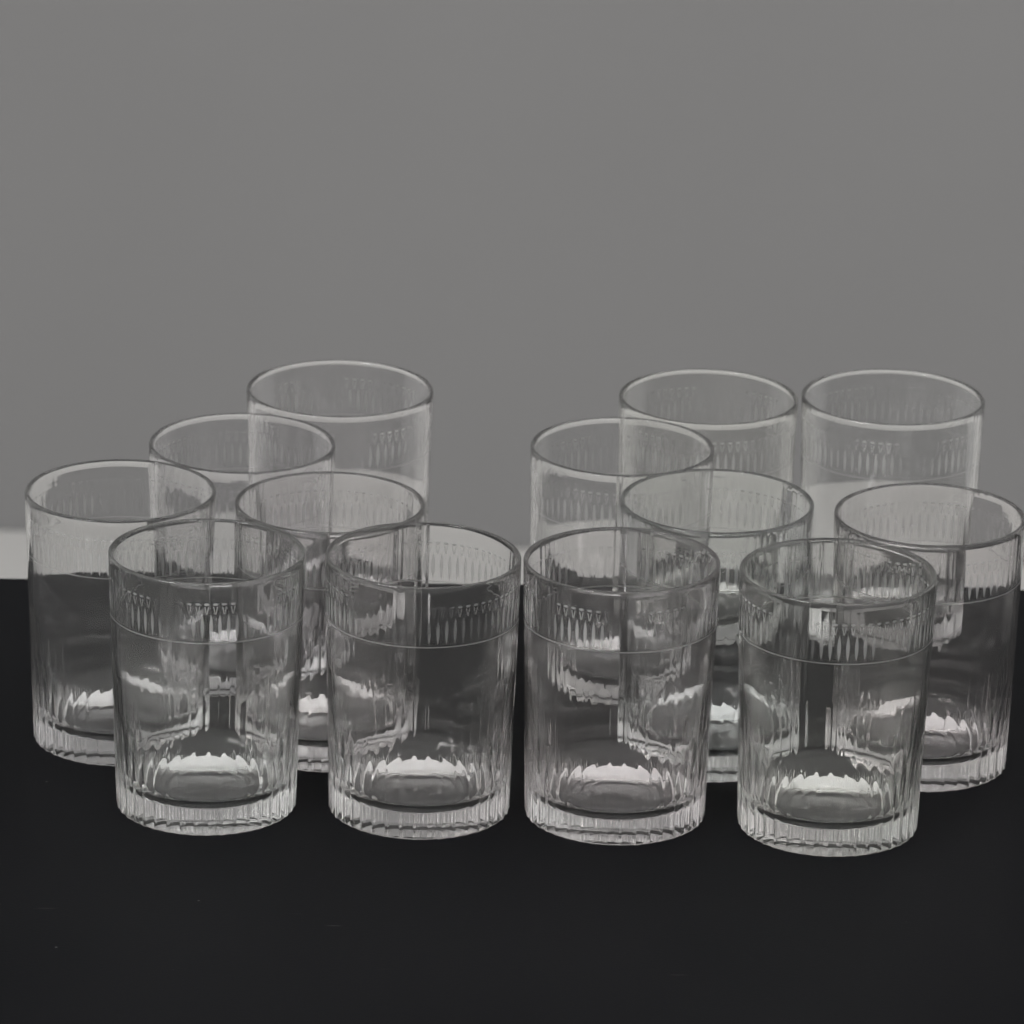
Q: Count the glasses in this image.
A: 13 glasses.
